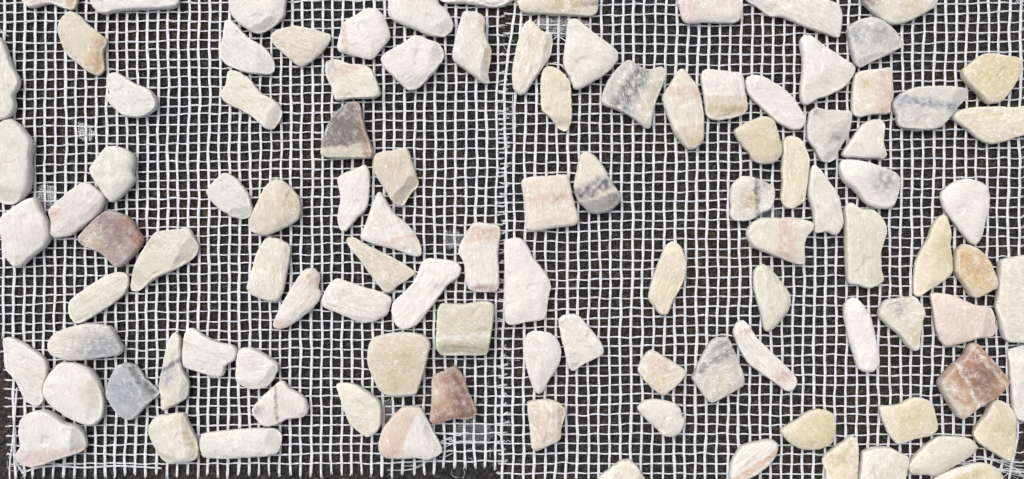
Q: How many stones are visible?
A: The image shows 106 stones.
